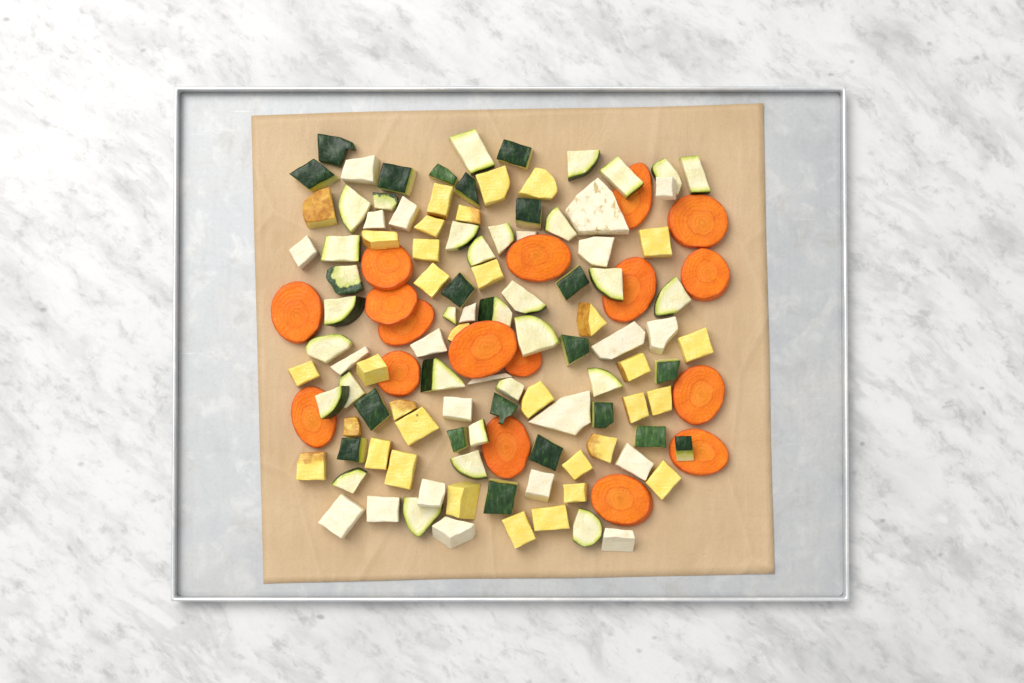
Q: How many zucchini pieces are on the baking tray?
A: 51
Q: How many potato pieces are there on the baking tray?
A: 33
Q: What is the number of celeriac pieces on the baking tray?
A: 23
